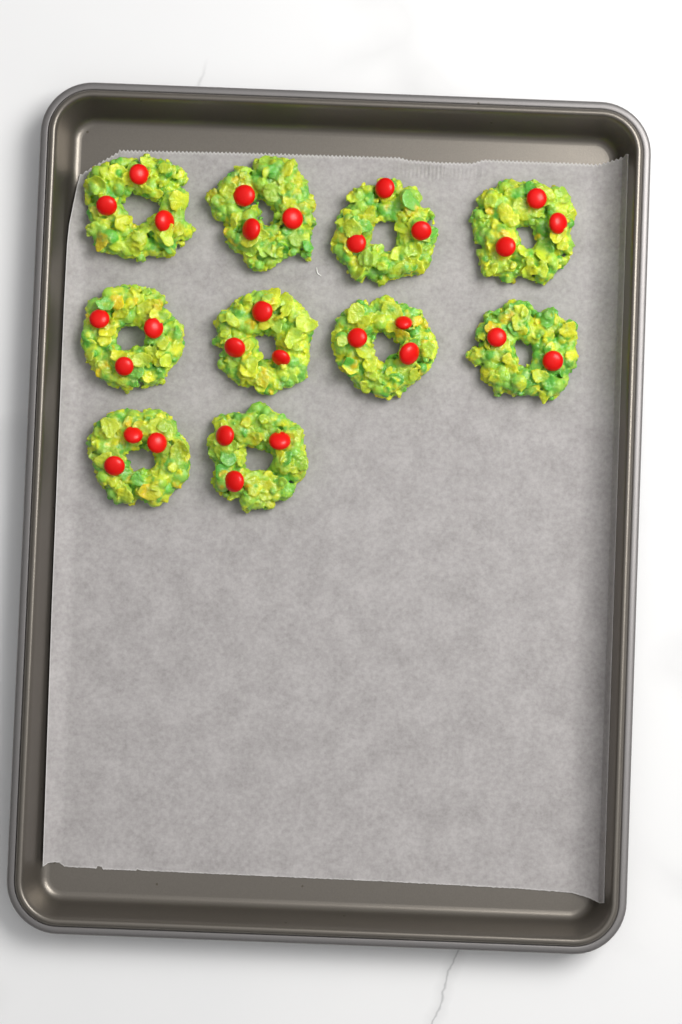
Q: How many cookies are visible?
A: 10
